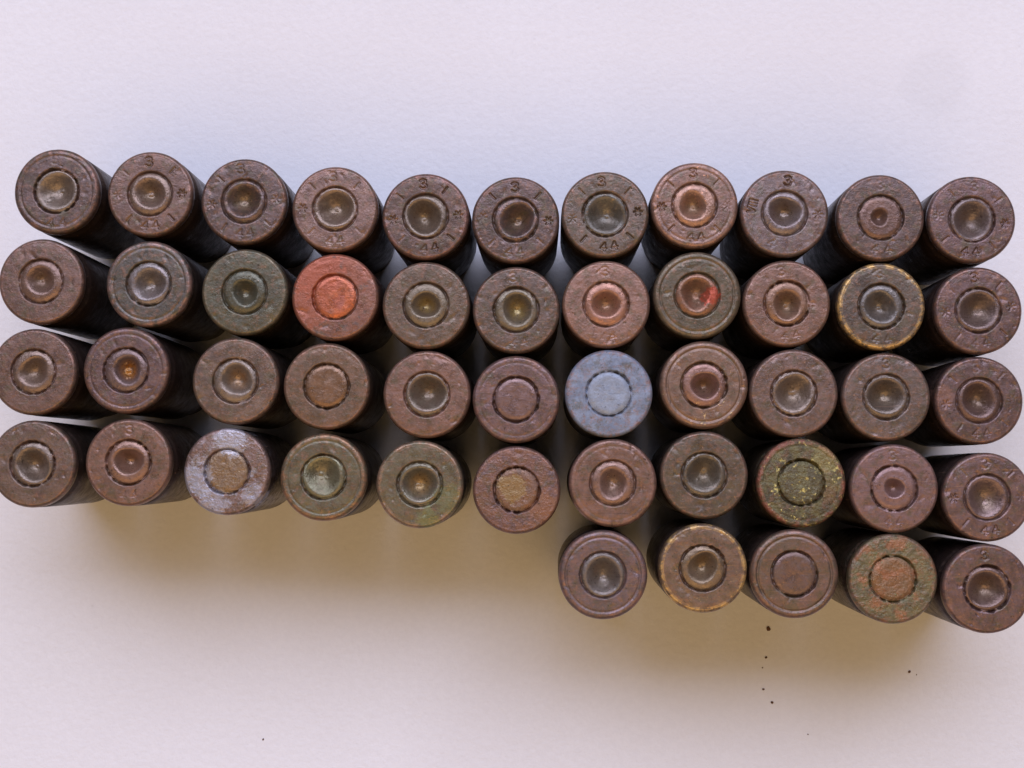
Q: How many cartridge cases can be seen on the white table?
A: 49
